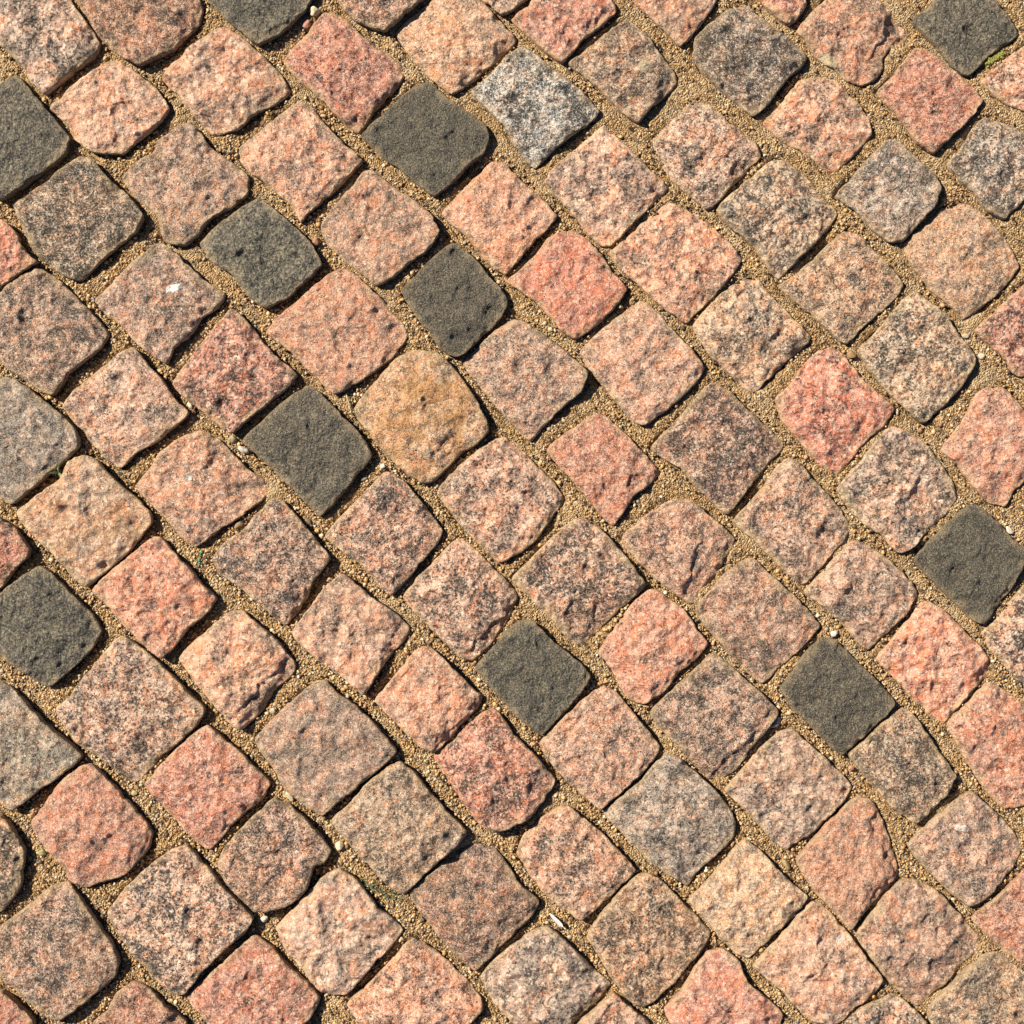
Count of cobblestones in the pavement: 116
